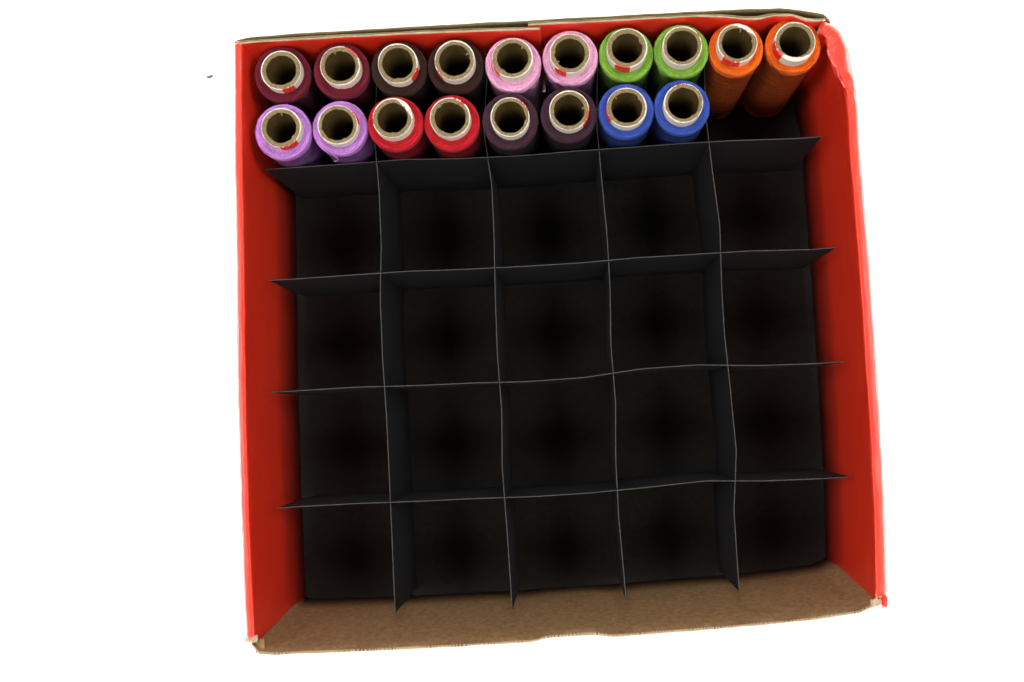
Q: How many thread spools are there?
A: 18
